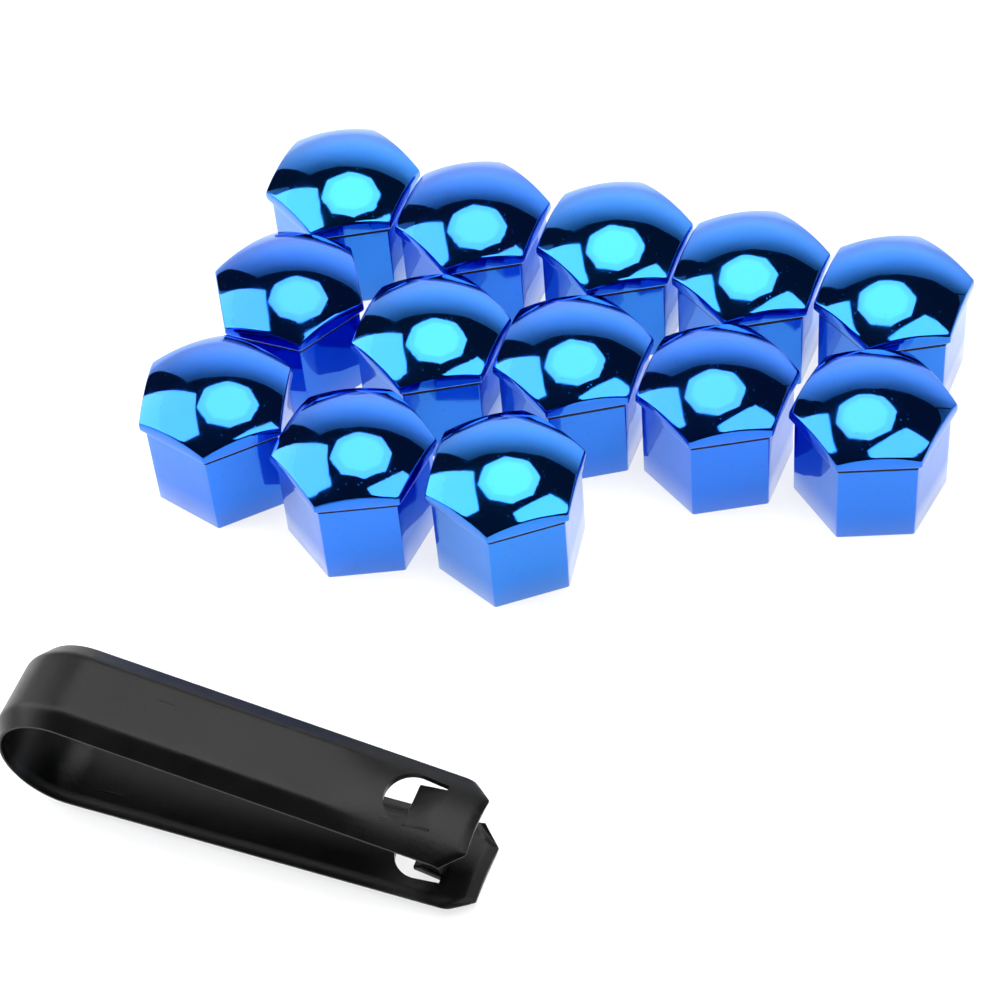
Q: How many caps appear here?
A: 13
